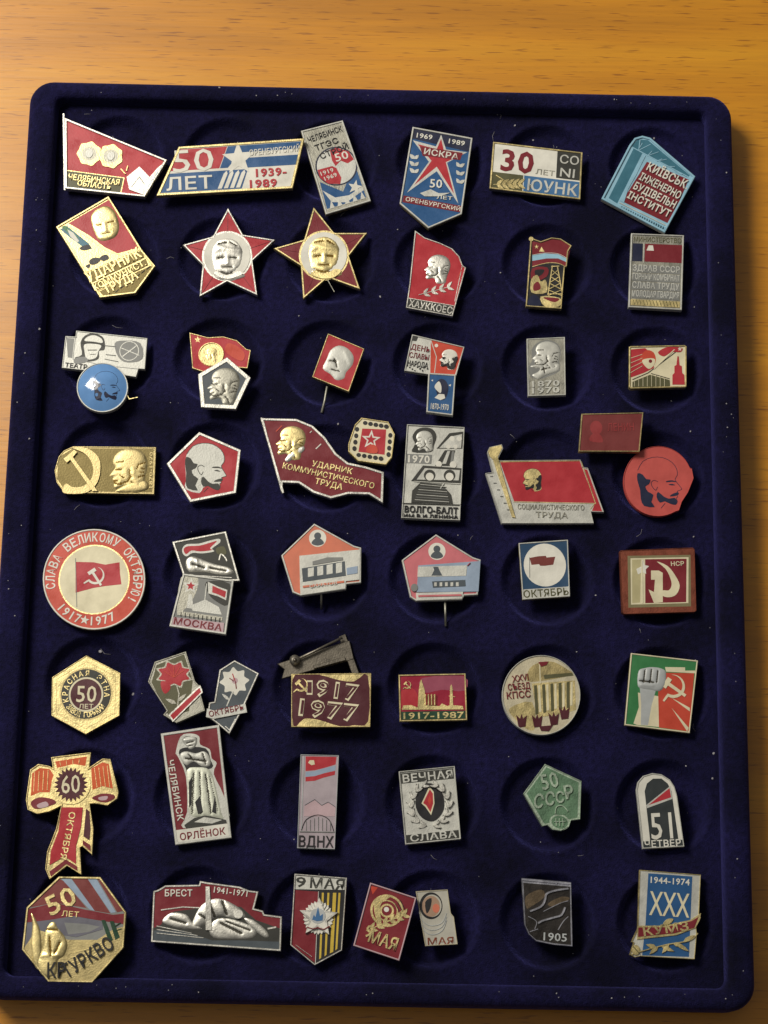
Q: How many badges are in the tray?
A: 56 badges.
